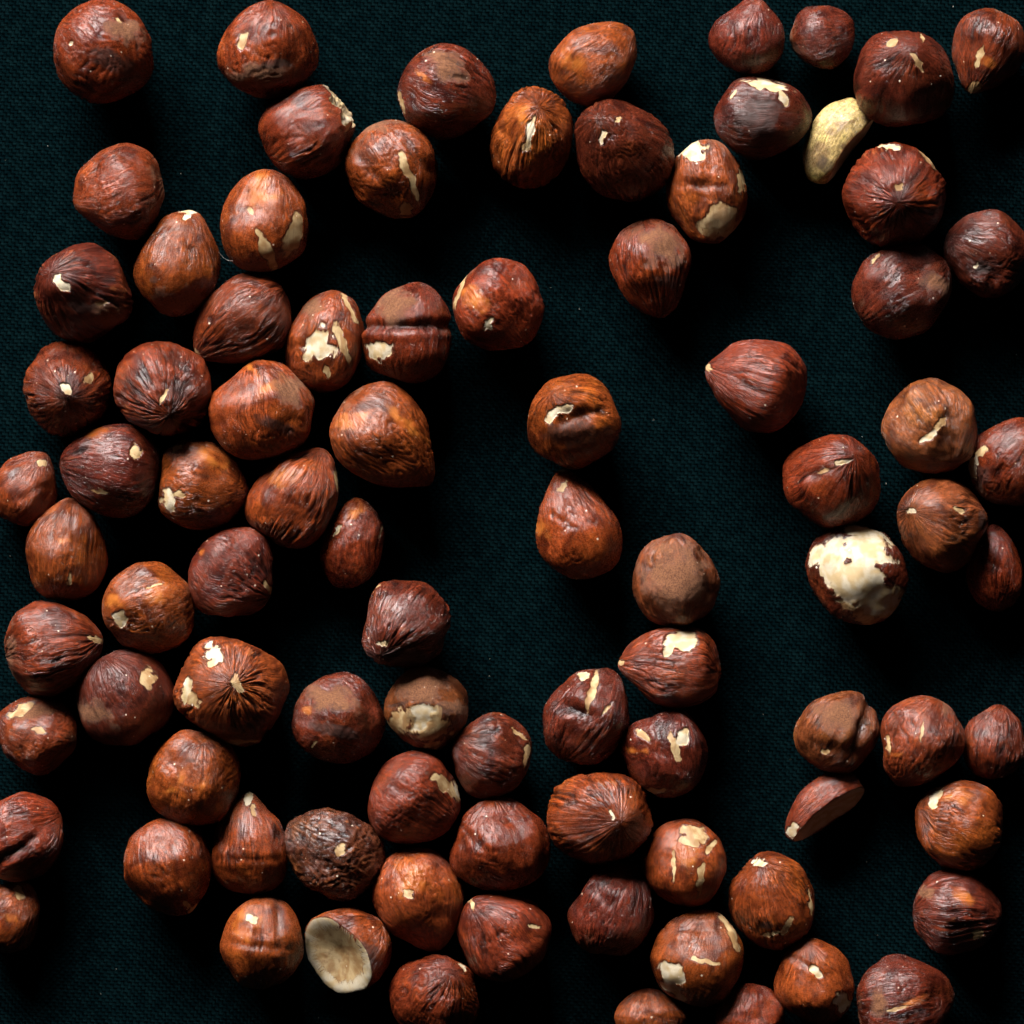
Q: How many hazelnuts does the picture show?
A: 88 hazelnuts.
